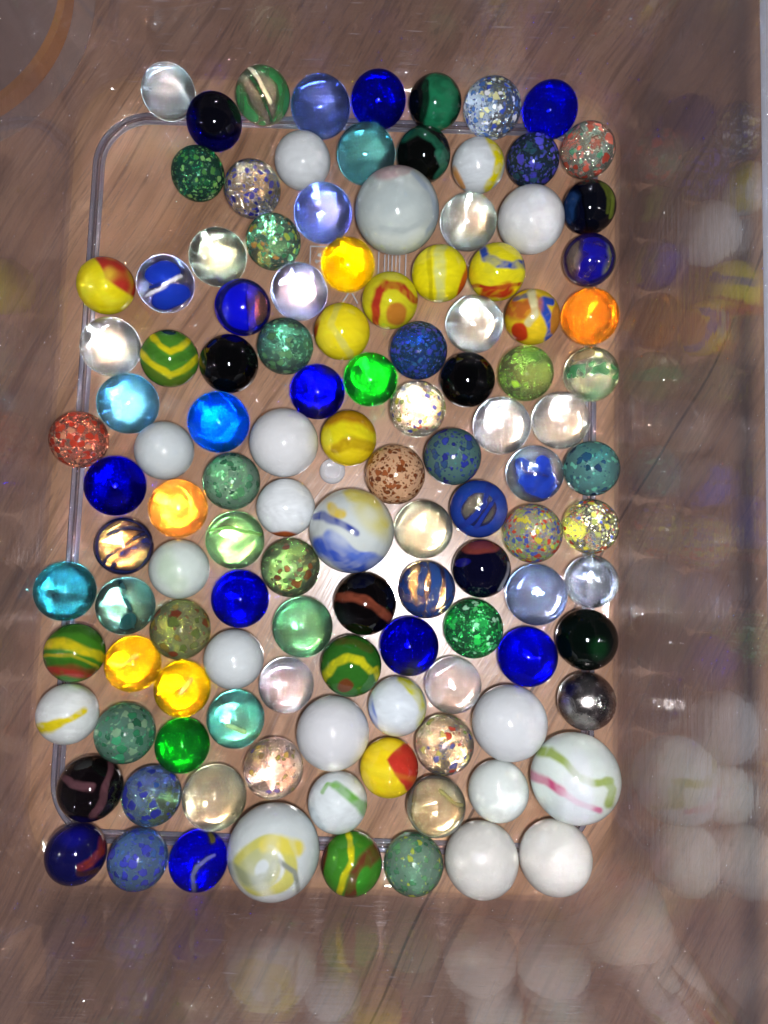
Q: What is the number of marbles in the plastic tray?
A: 119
